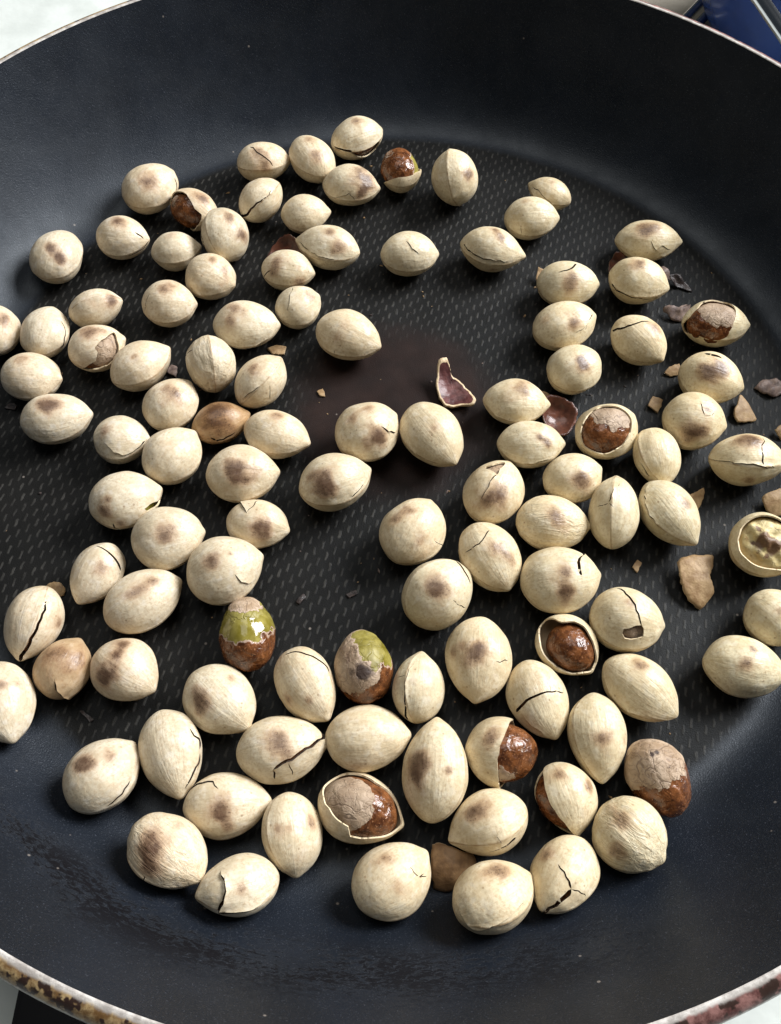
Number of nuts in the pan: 108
